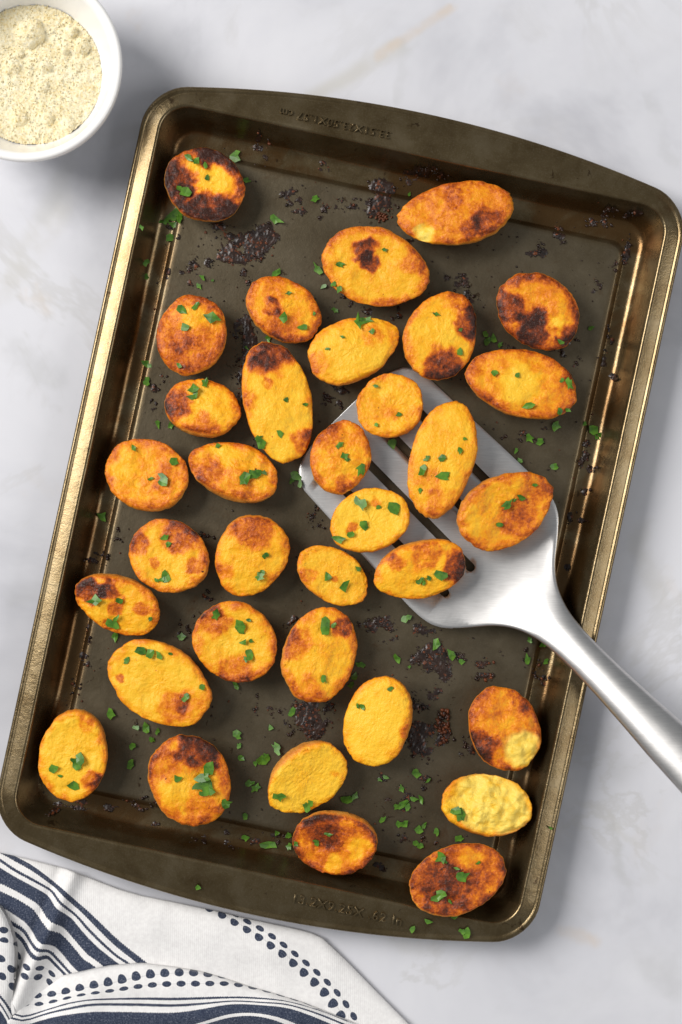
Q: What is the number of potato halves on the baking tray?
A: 34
